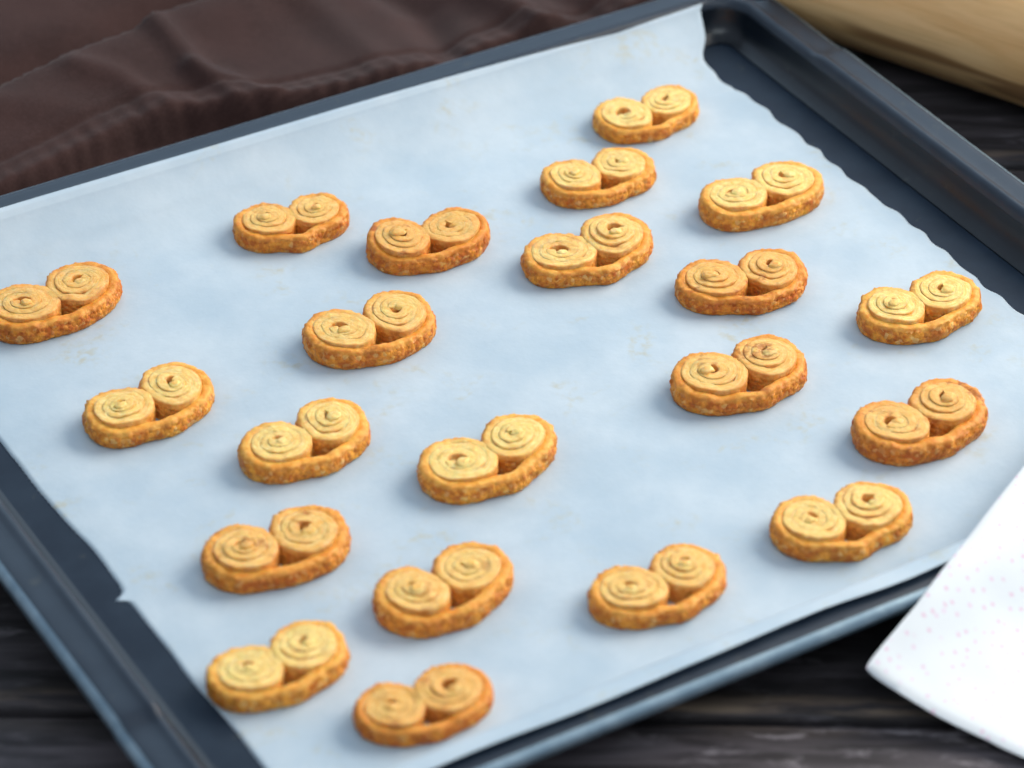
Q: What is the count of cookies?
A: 21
